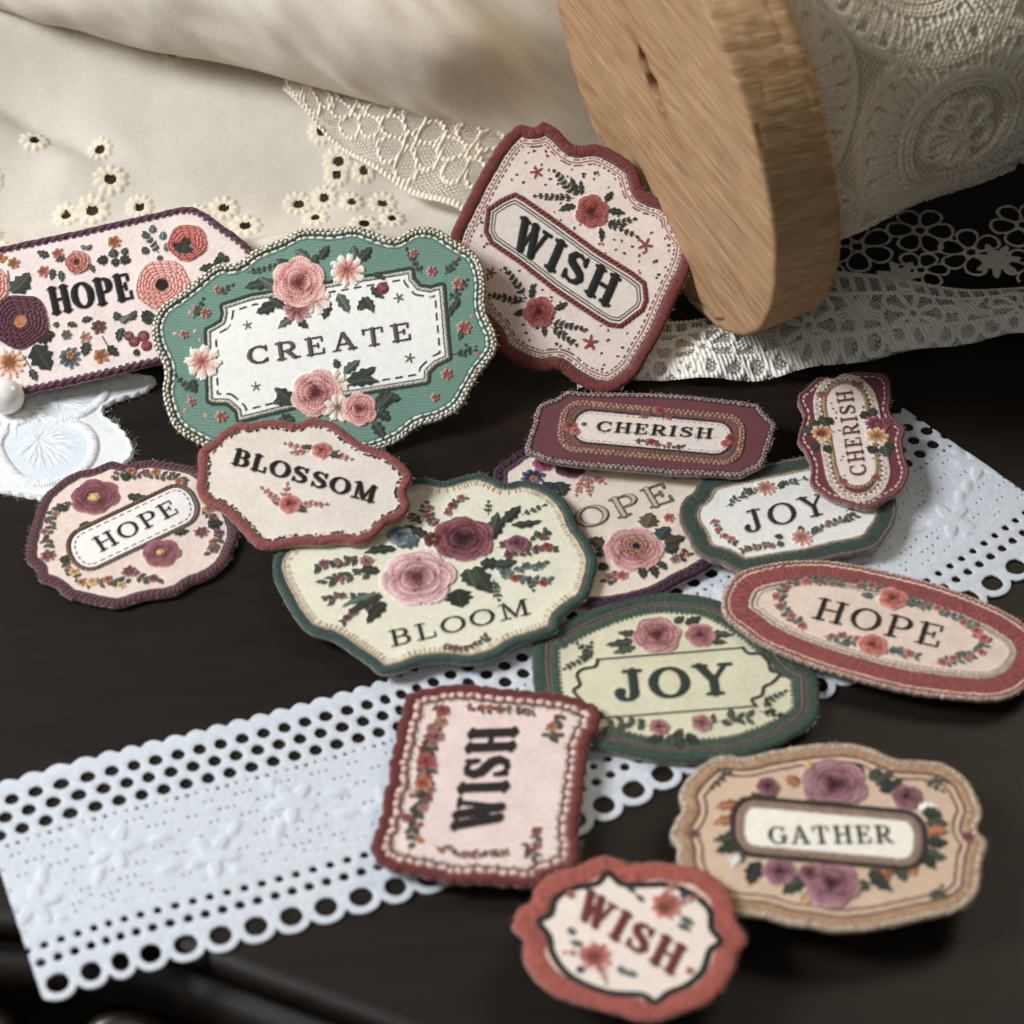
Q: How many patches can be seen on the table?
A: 15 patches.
